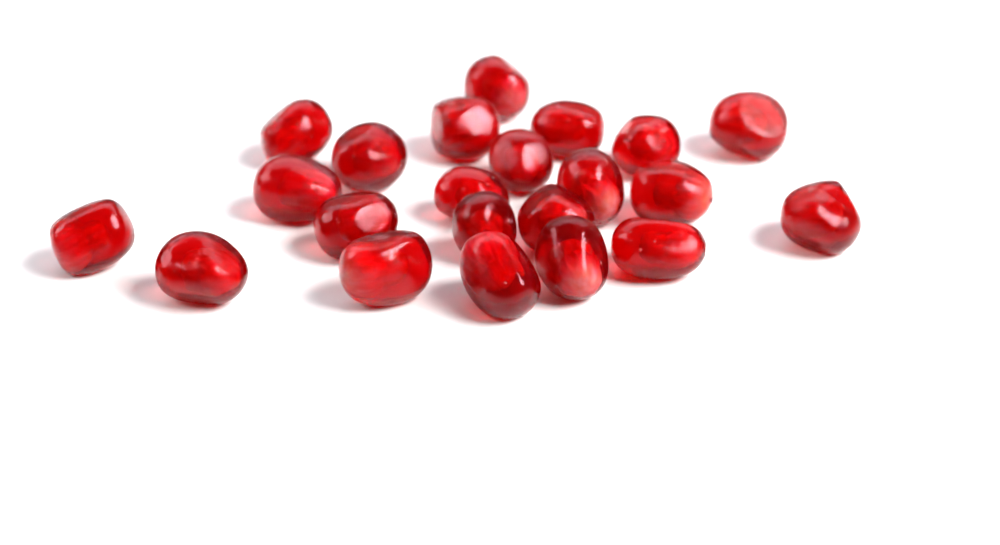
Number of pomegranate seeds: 22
